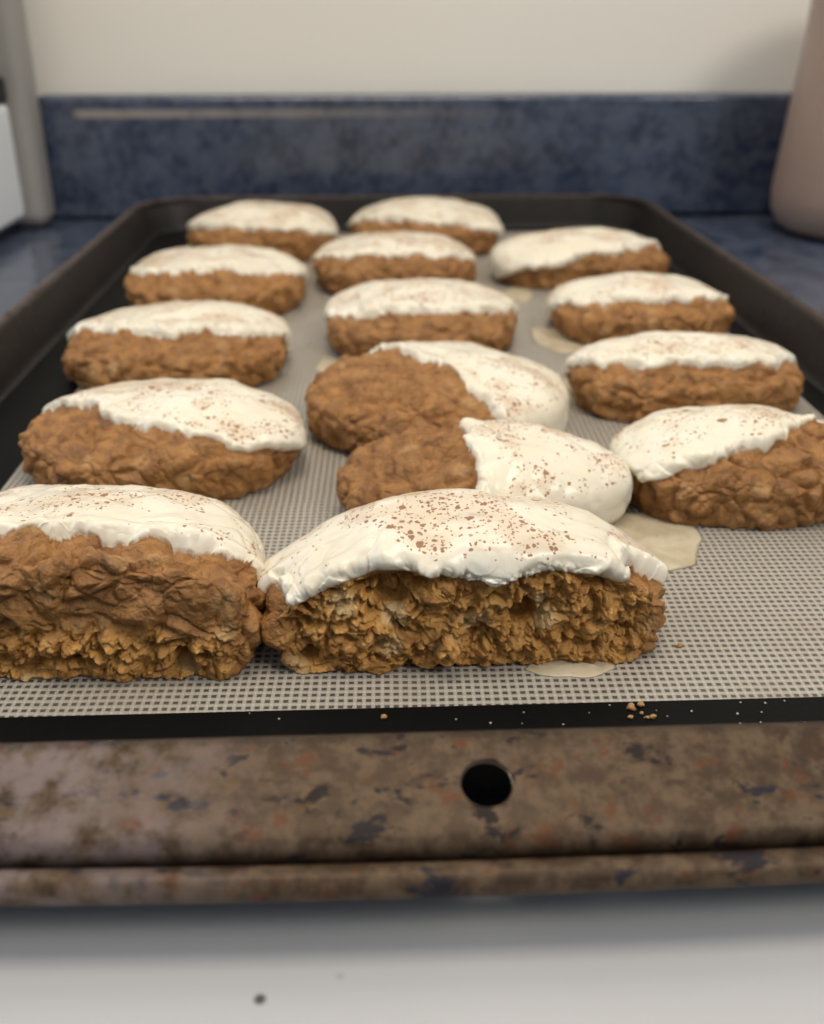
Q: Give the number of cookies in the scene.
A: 15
